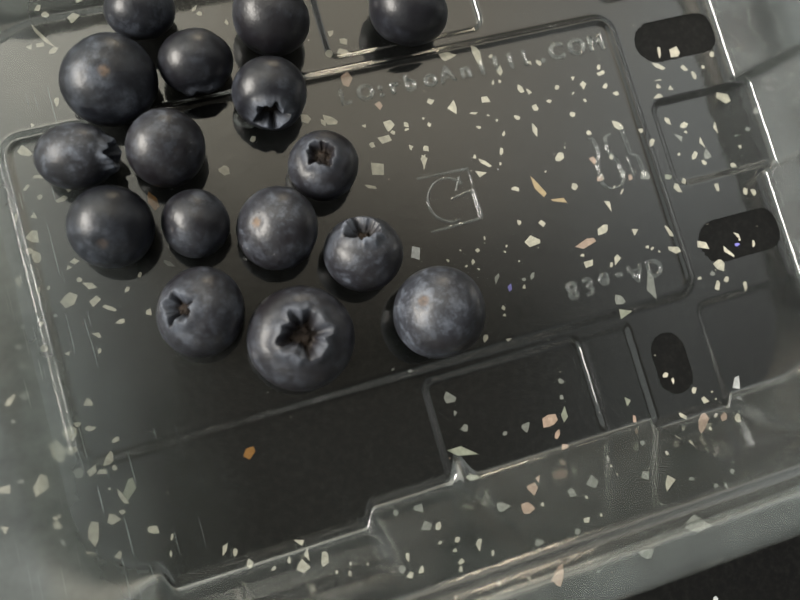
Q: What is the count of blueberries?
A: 16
